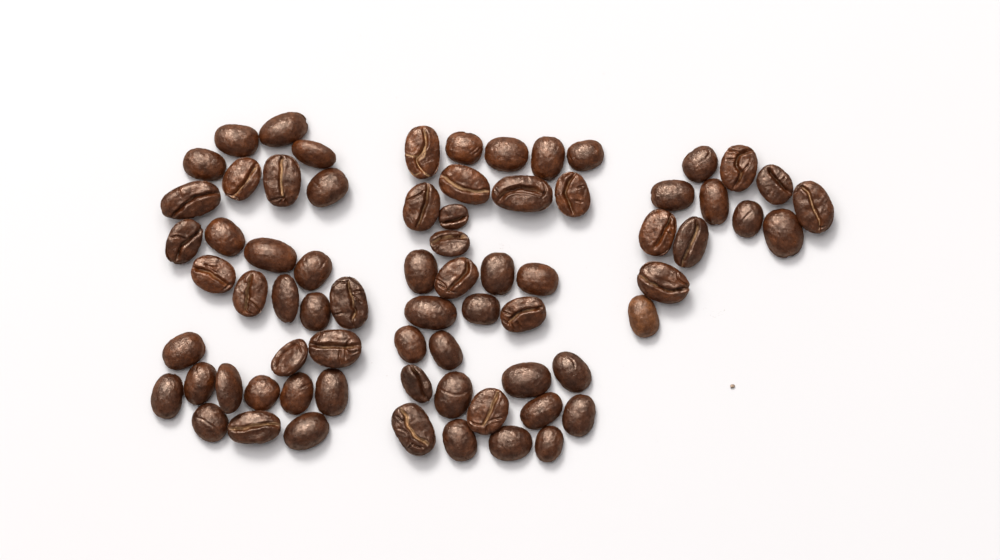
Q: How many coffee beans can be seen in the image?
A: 72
